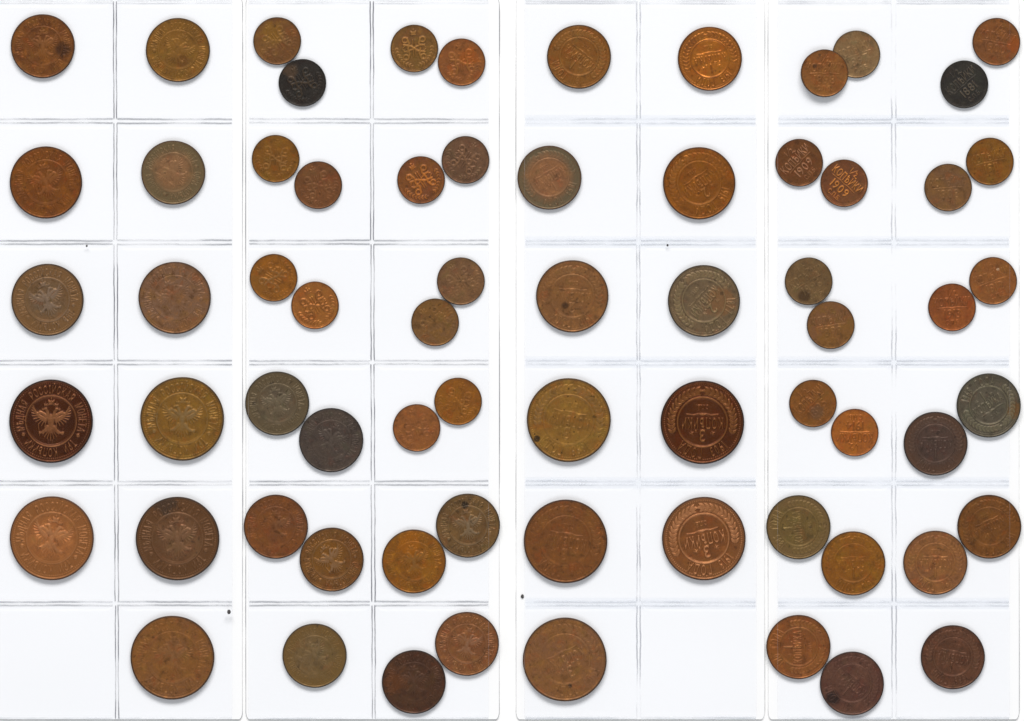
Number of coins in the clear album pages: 68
